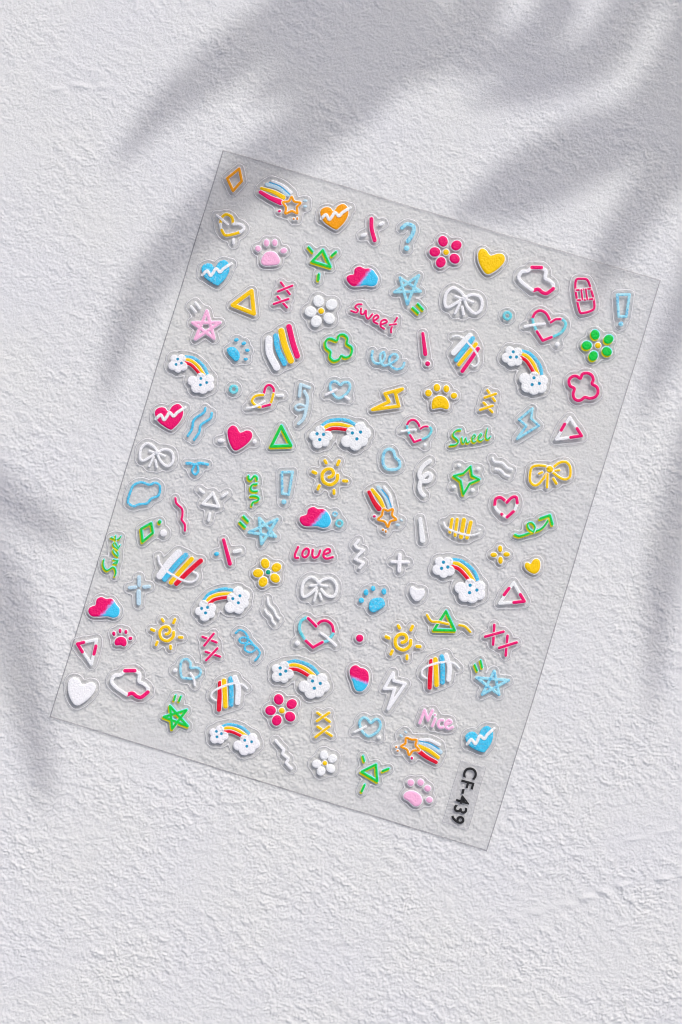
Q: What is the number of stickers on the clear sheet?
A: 120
